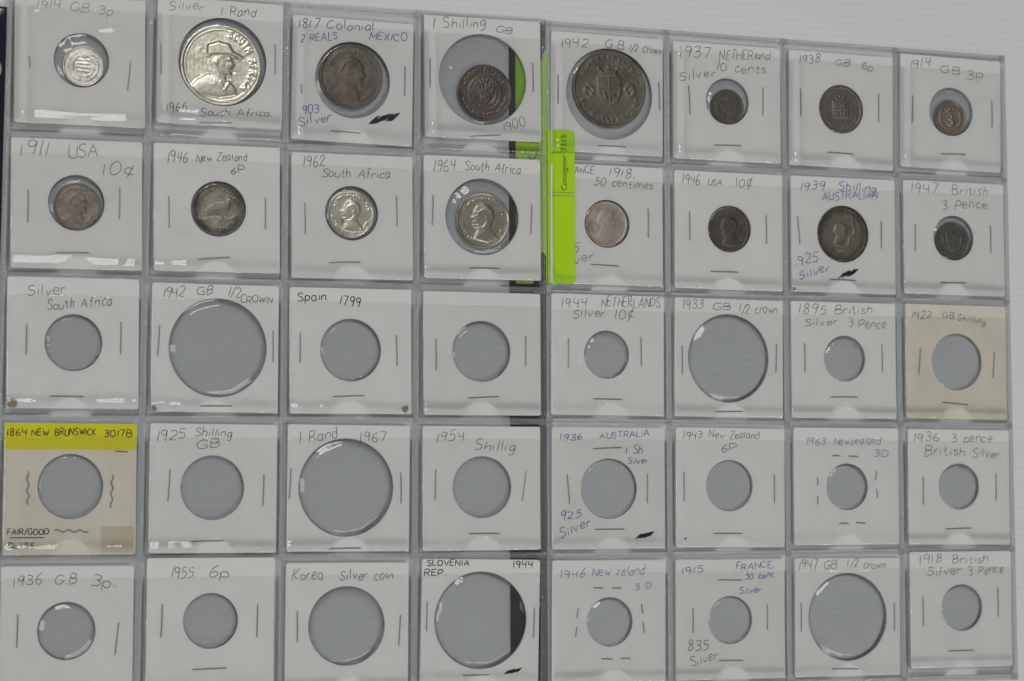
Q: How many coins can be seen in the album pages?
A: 16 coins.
